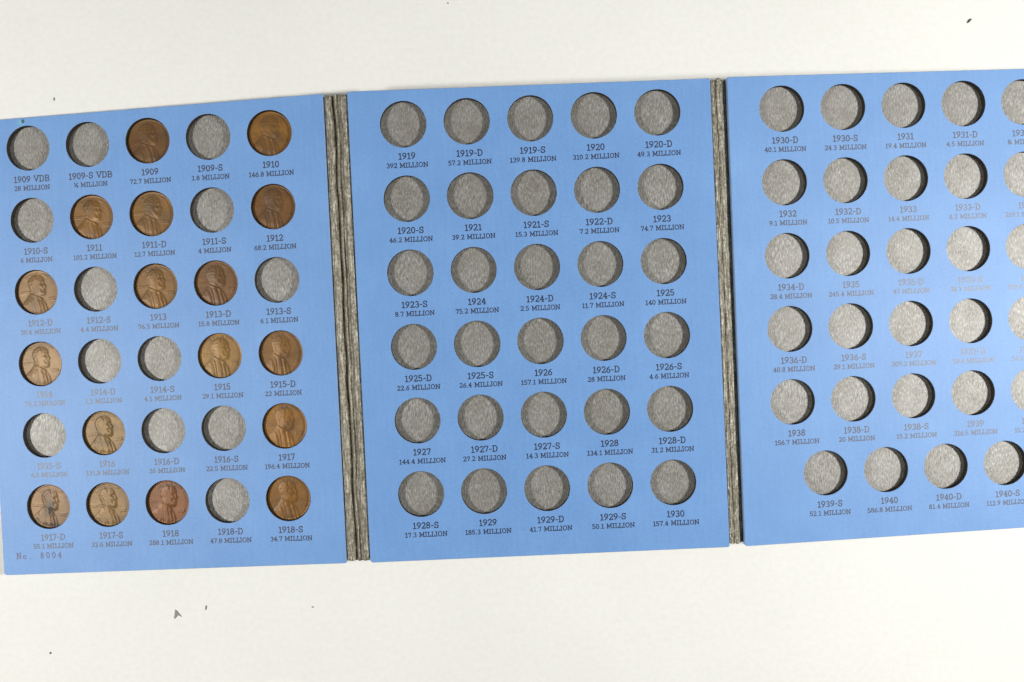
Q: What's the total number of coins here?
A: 17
